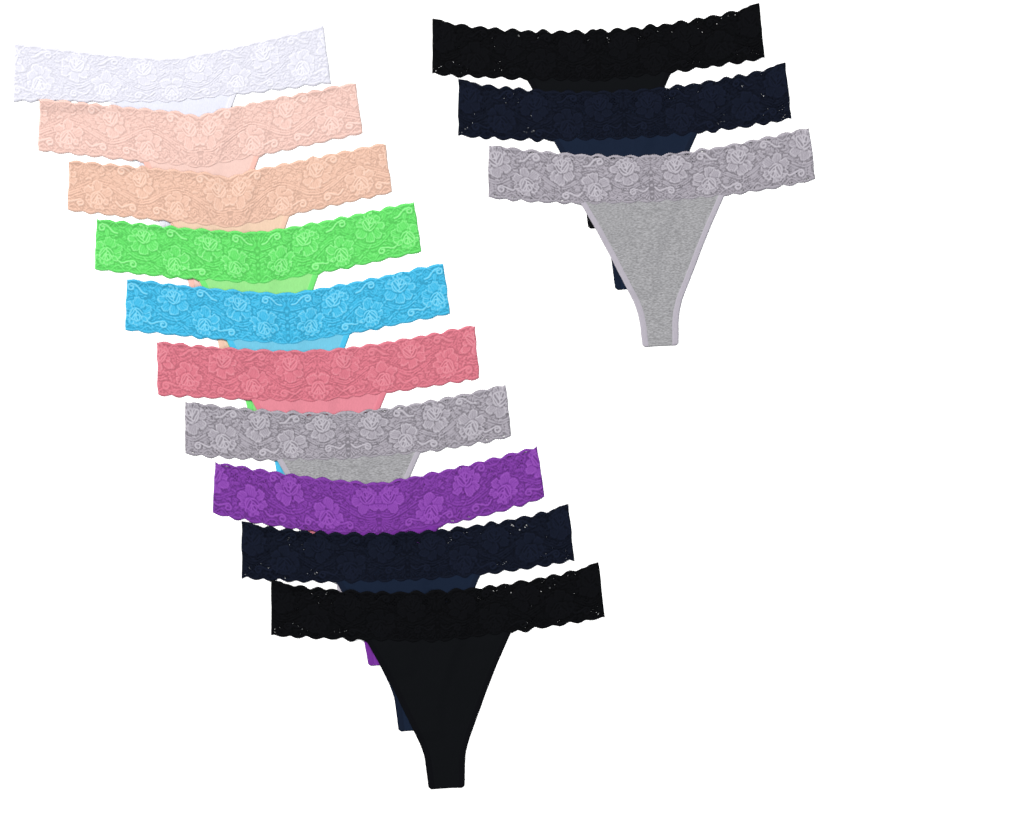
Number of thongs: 13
